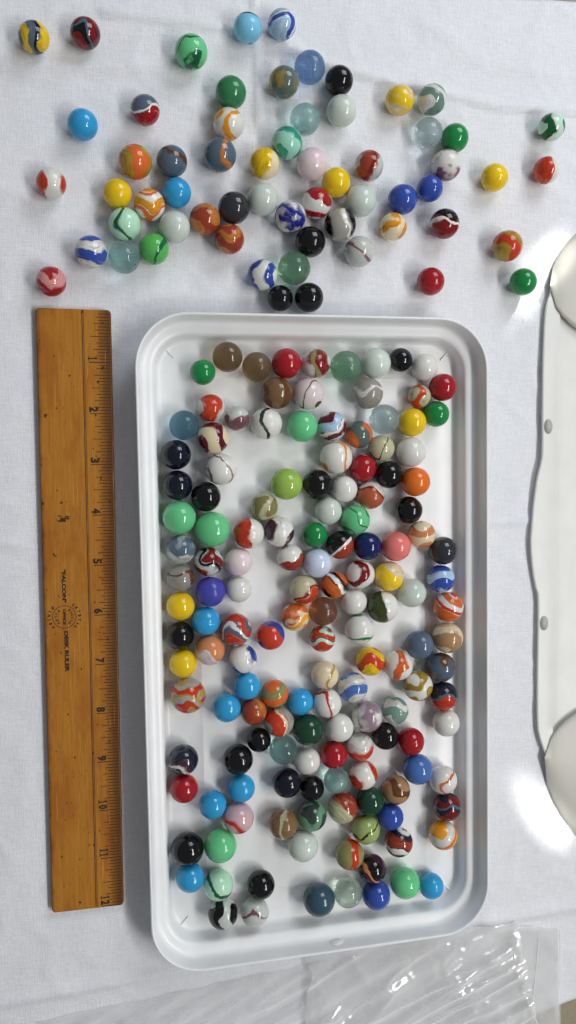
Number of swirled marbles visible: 107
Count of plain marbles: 102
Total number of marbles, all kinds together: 209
